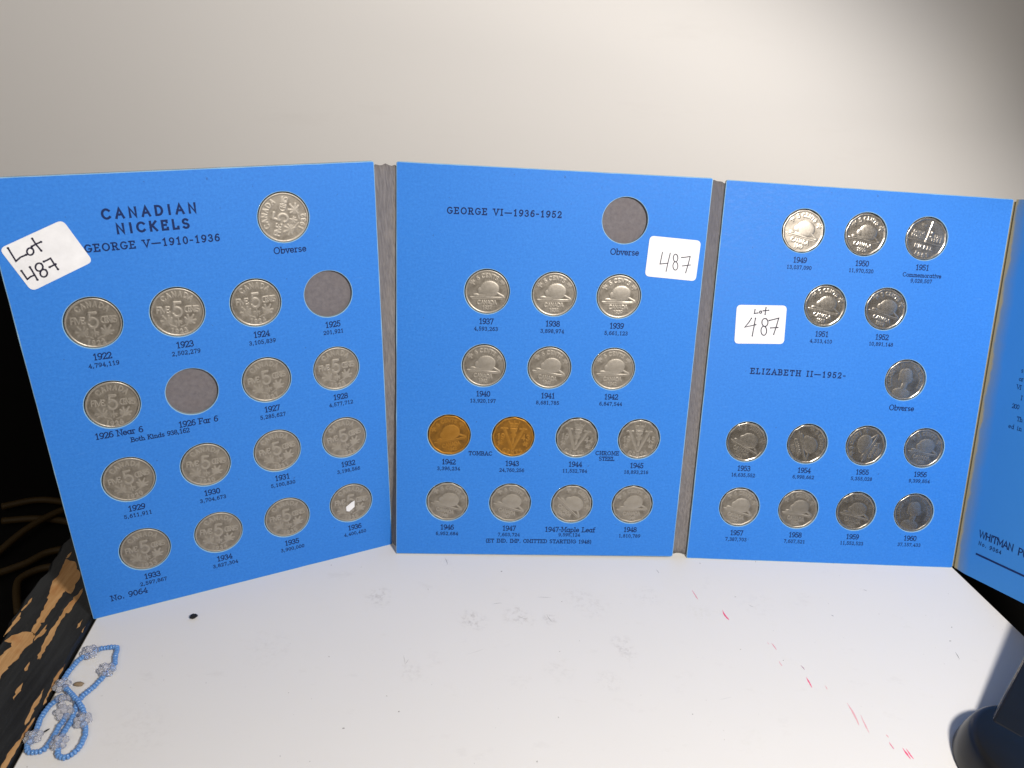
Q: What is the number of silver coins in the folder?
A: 41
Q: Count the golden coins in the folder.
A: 2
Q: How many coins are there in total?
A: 43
